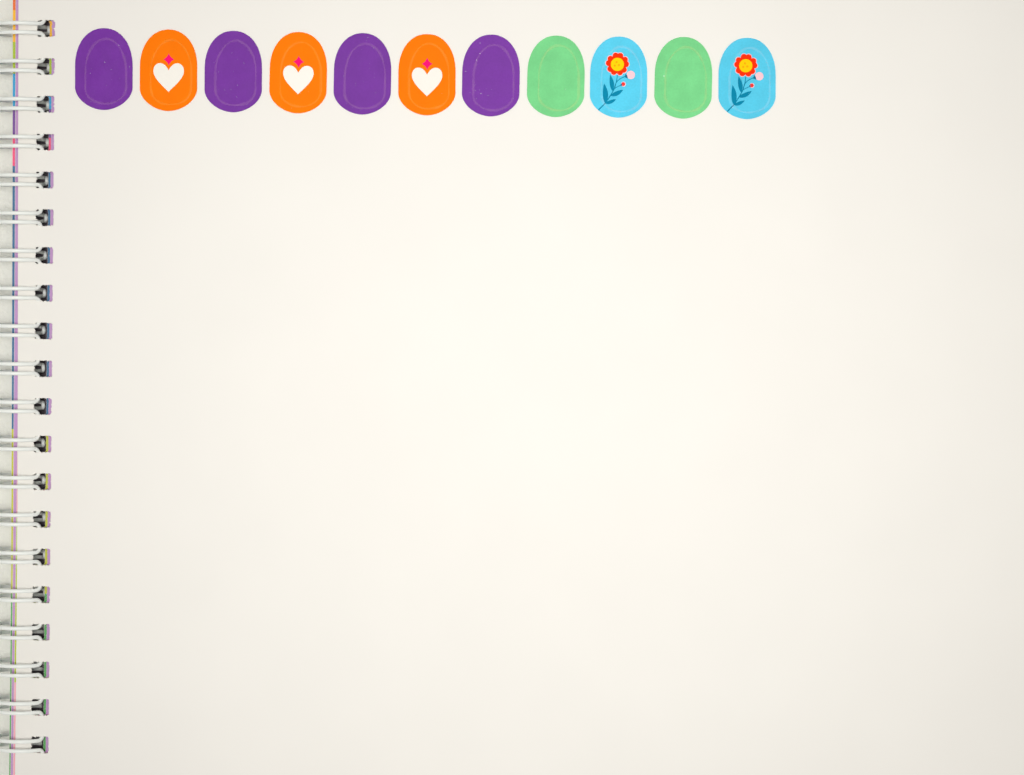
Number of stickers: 11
